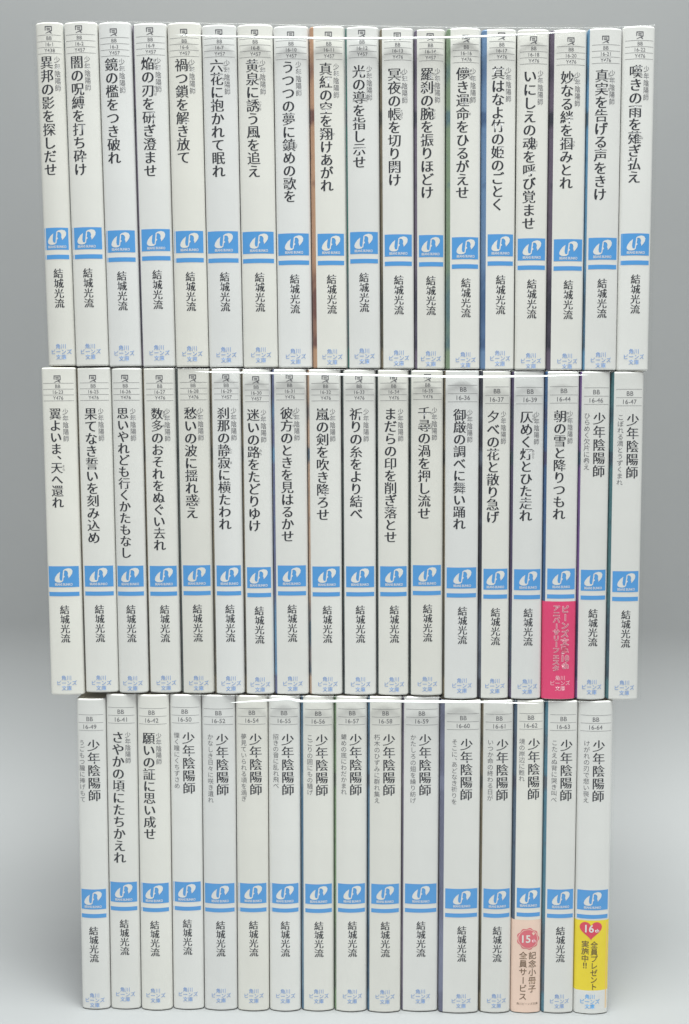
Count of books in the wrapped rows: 52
